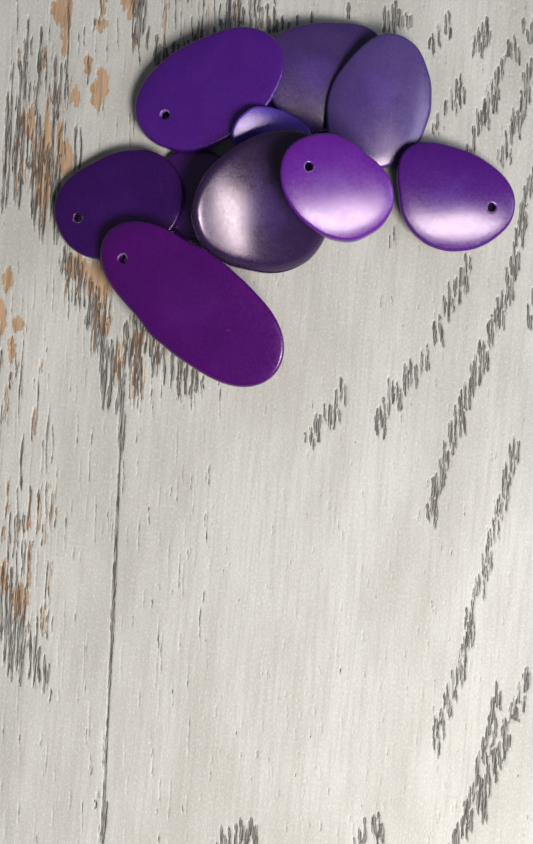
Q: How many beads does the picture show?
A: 10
